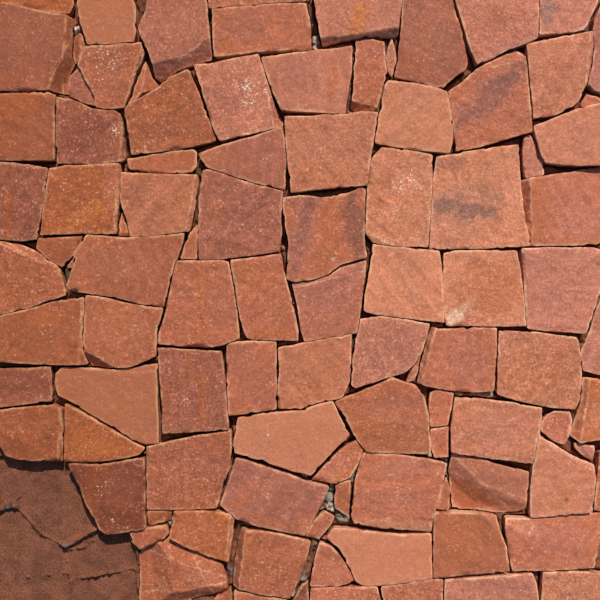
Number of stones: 100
